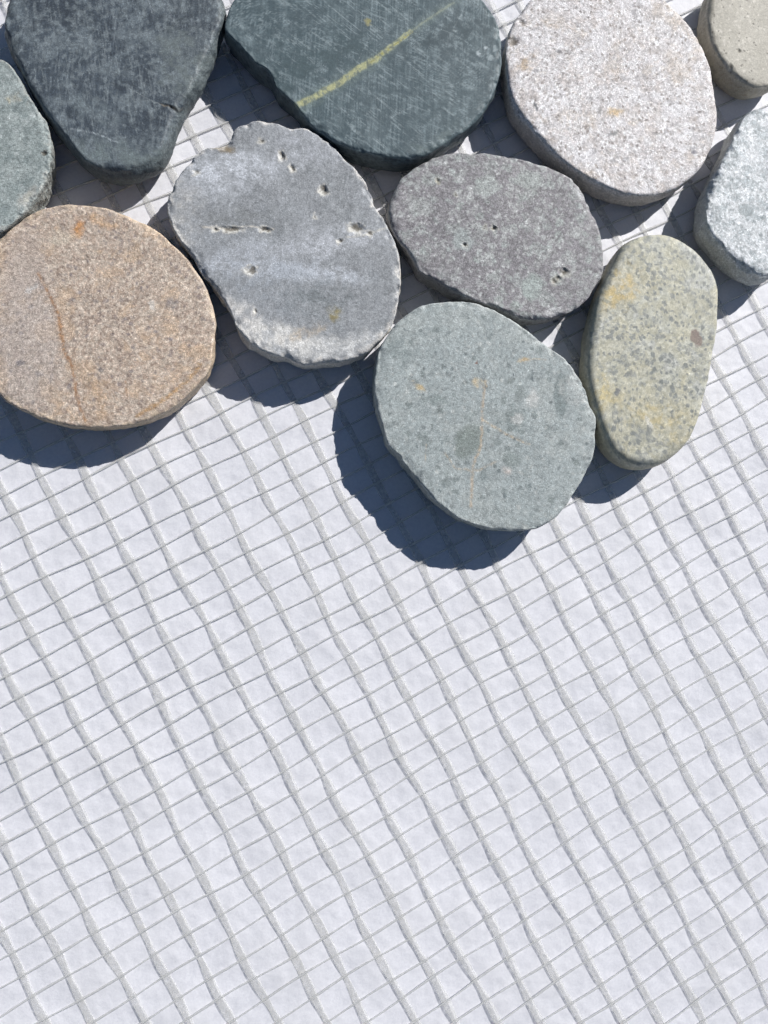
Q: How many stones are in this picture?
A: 11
